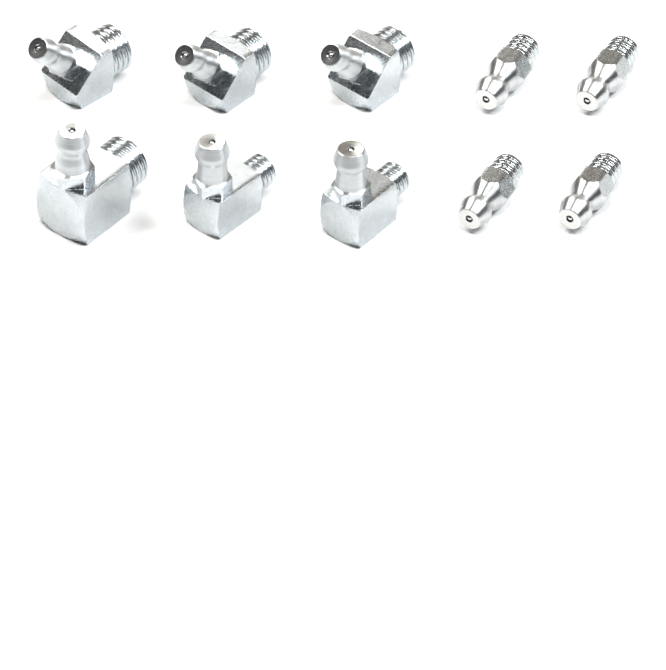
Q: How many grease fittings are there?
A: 10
